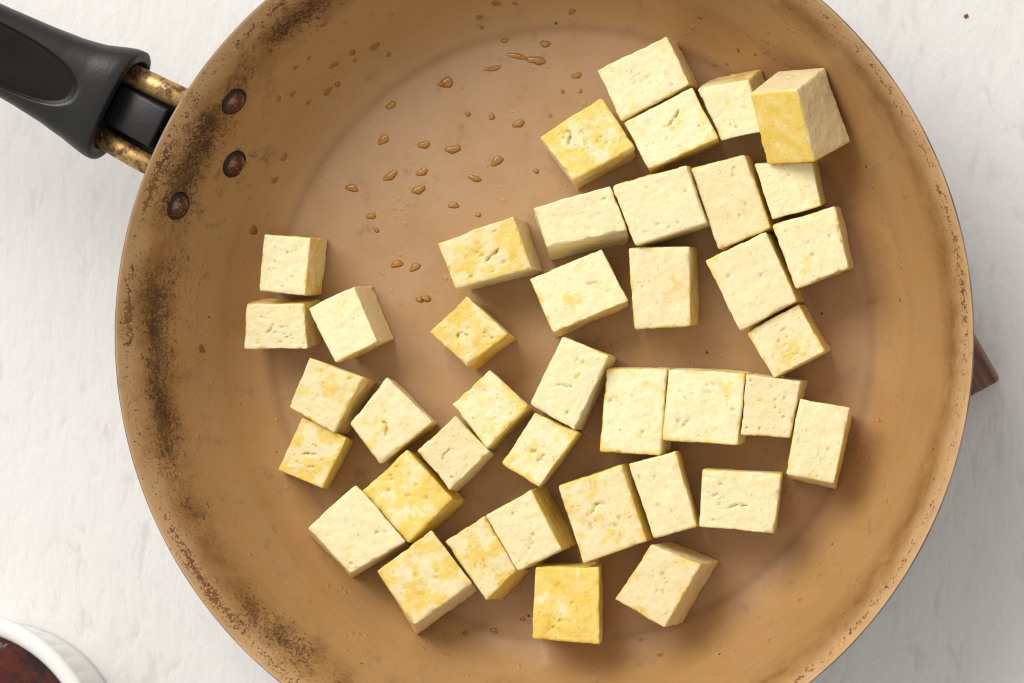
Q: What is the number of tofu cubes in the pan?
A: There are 40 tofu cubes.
